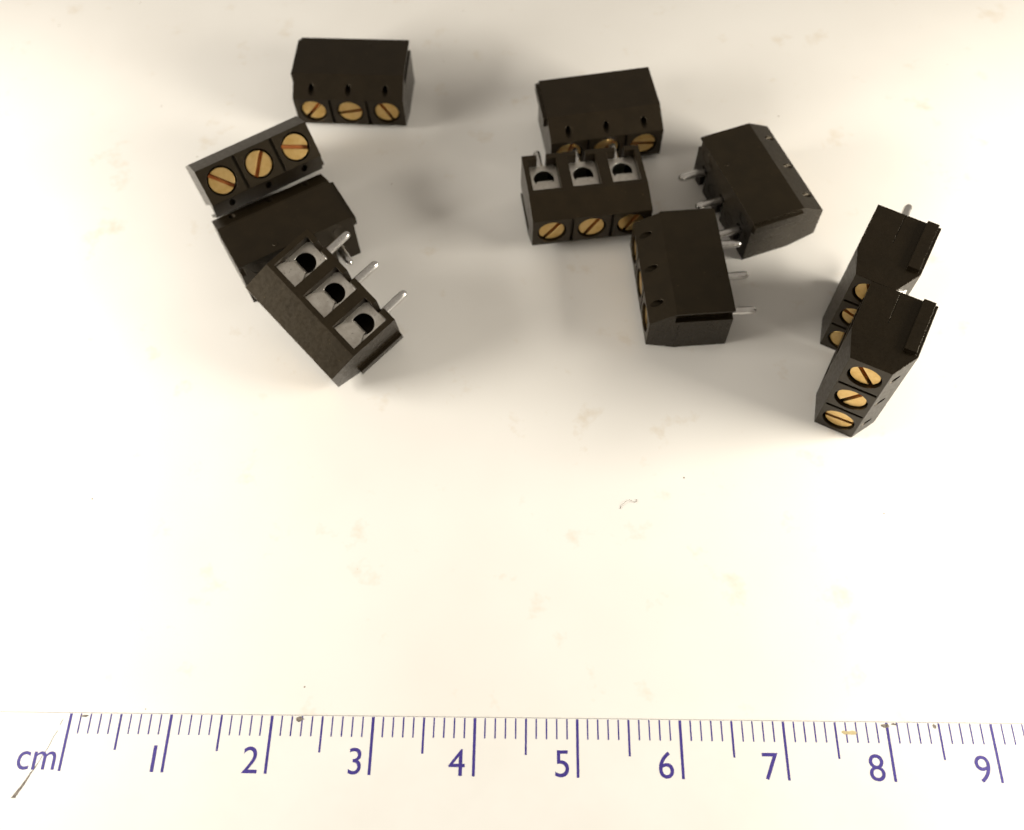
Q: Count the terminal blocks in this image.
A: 10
